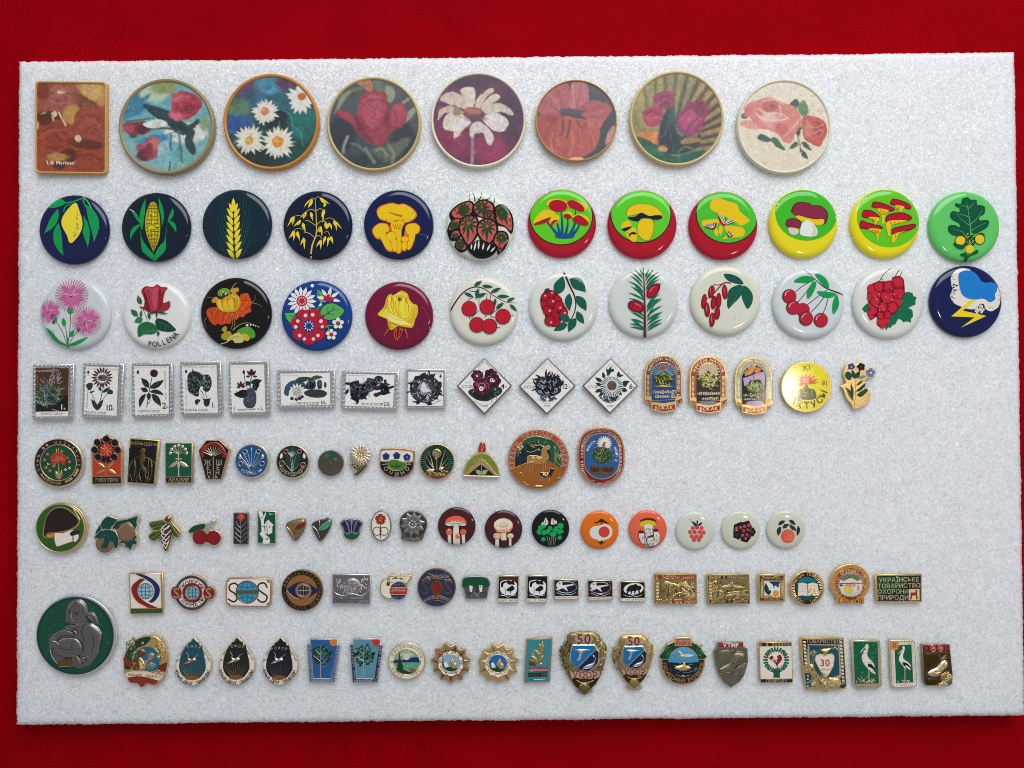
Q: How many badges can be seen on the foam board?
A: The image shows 120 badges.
